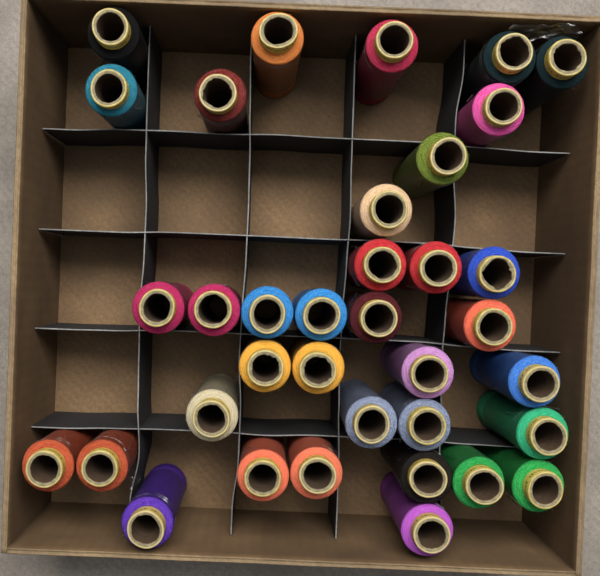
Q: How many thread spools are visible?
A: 36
